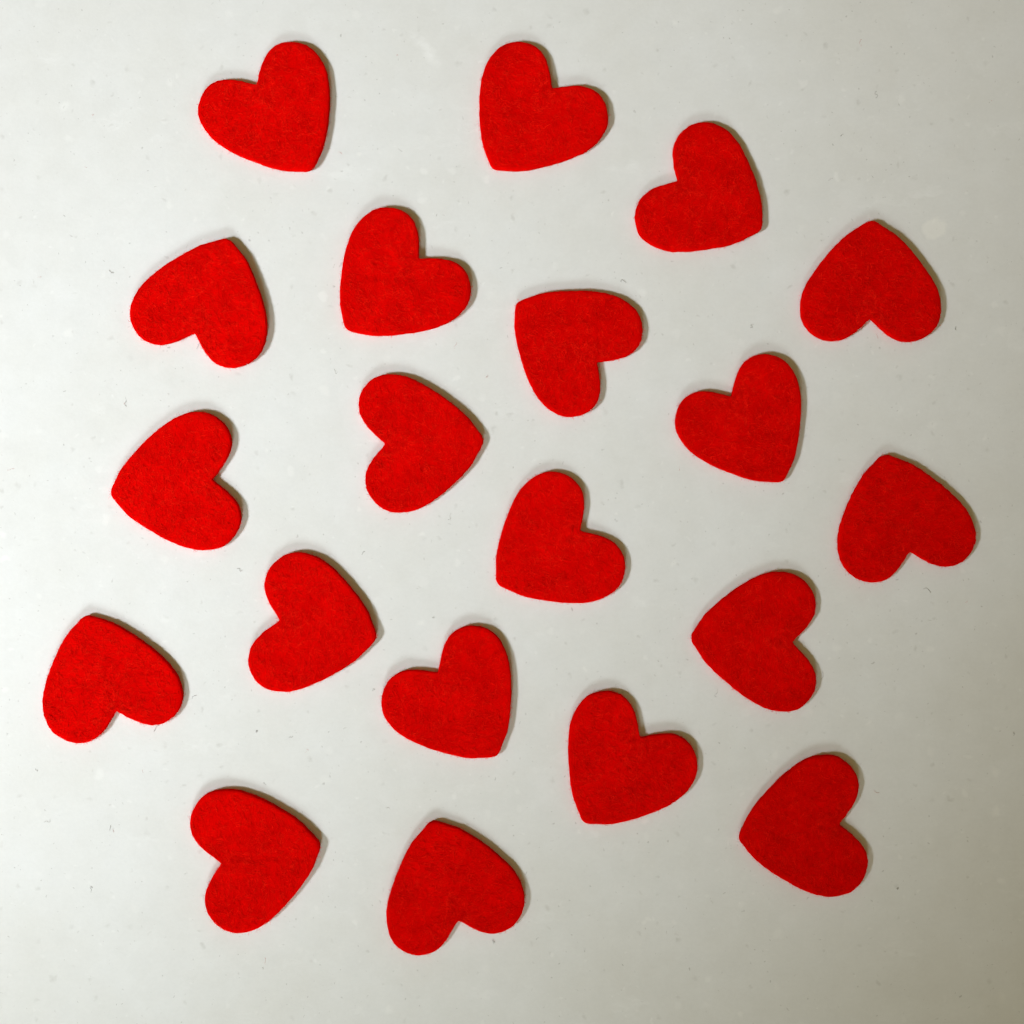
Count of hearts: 20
